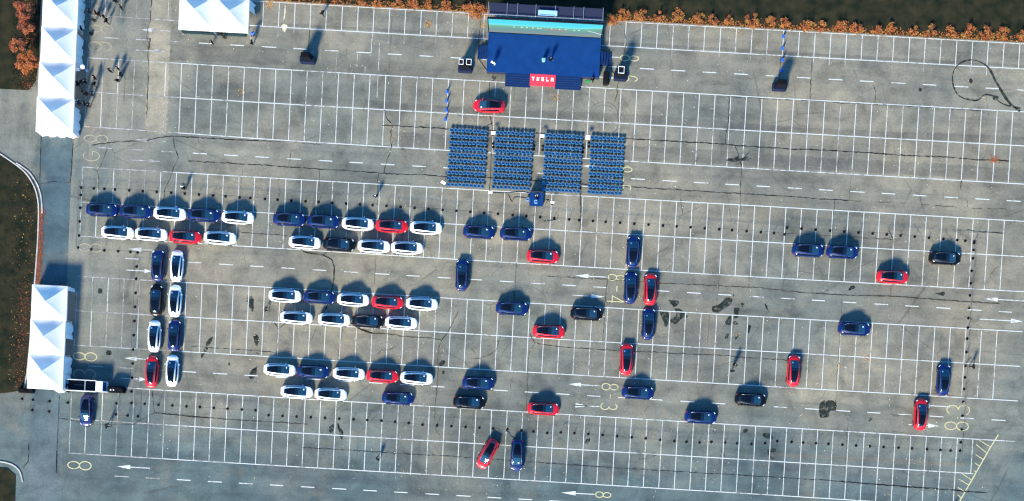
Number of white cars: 25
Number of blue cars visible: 26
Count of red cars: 15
